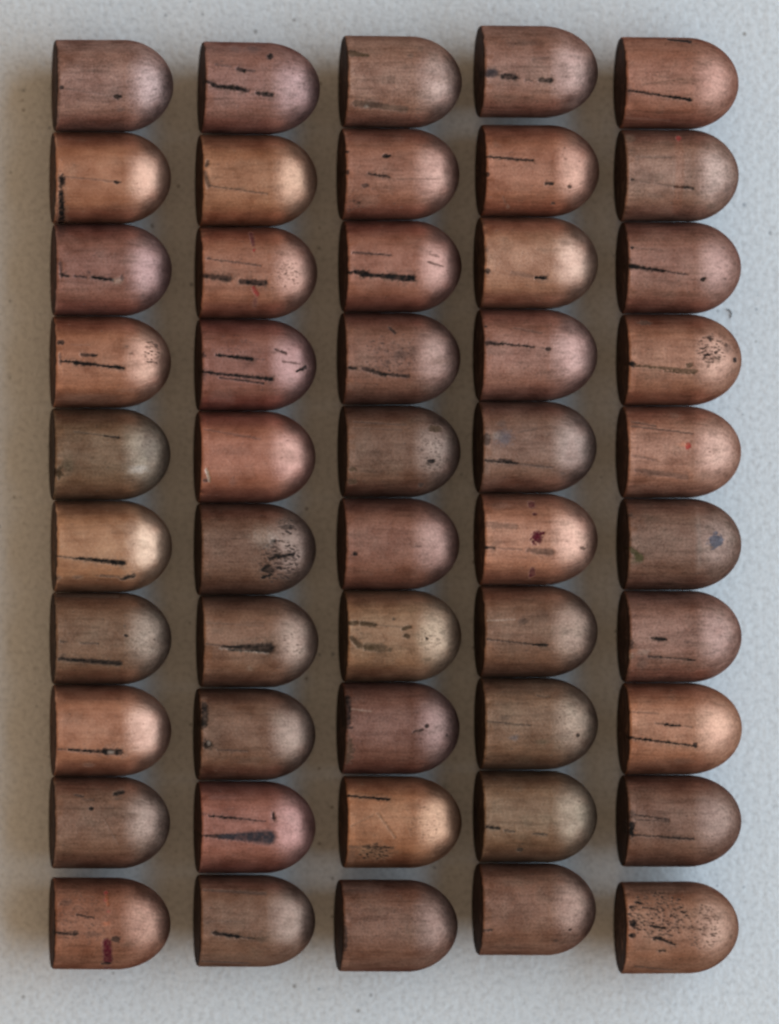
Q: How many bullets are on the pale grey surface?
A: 50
